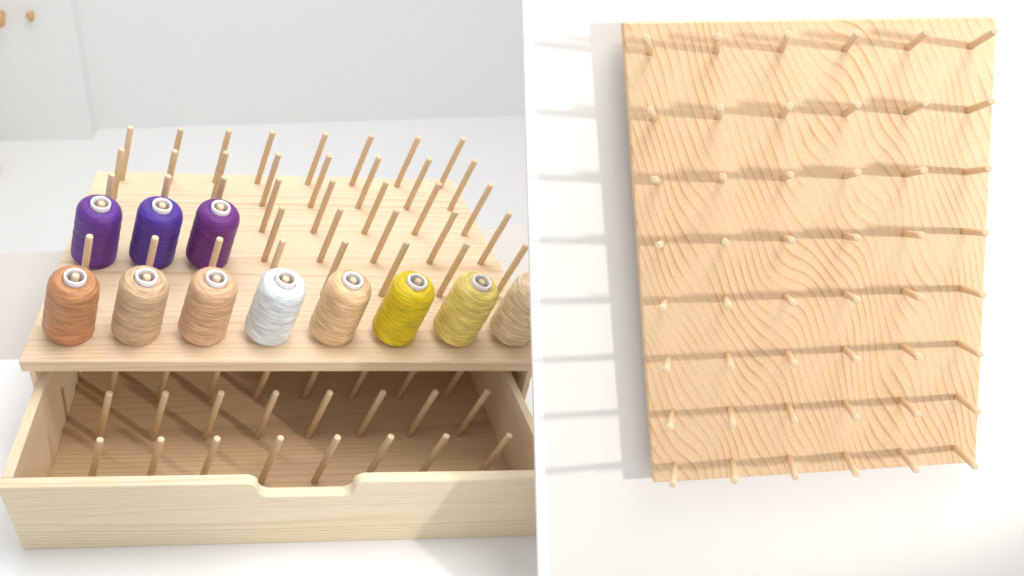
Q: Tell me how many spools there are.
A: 11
